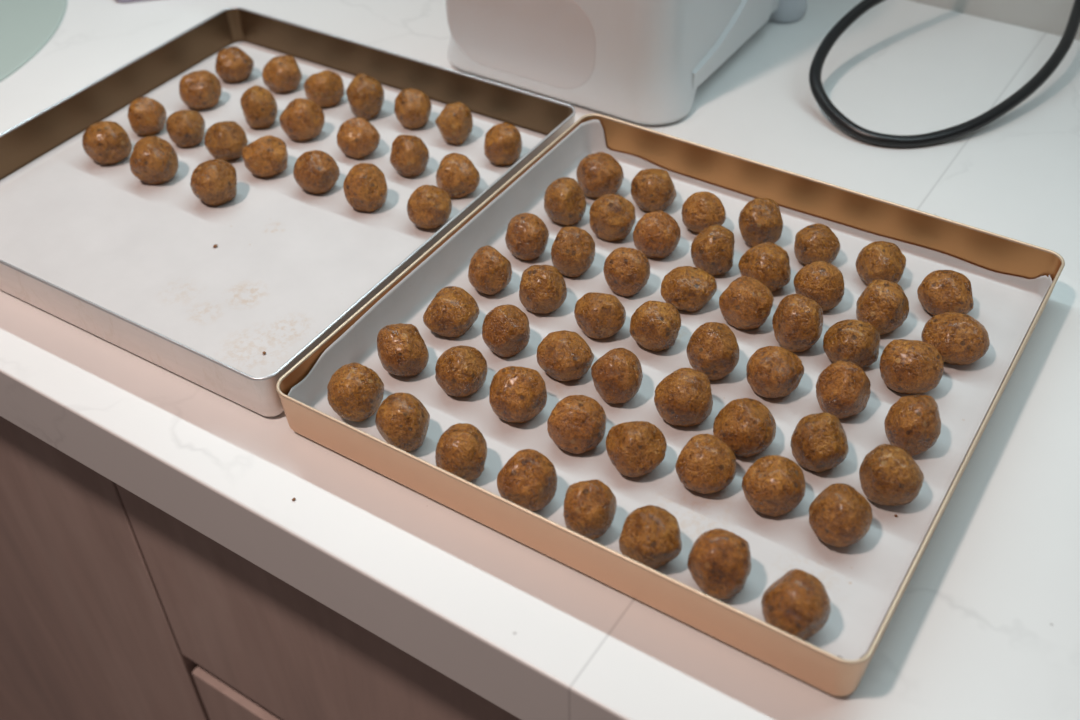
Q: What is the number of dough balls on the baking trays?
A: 78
